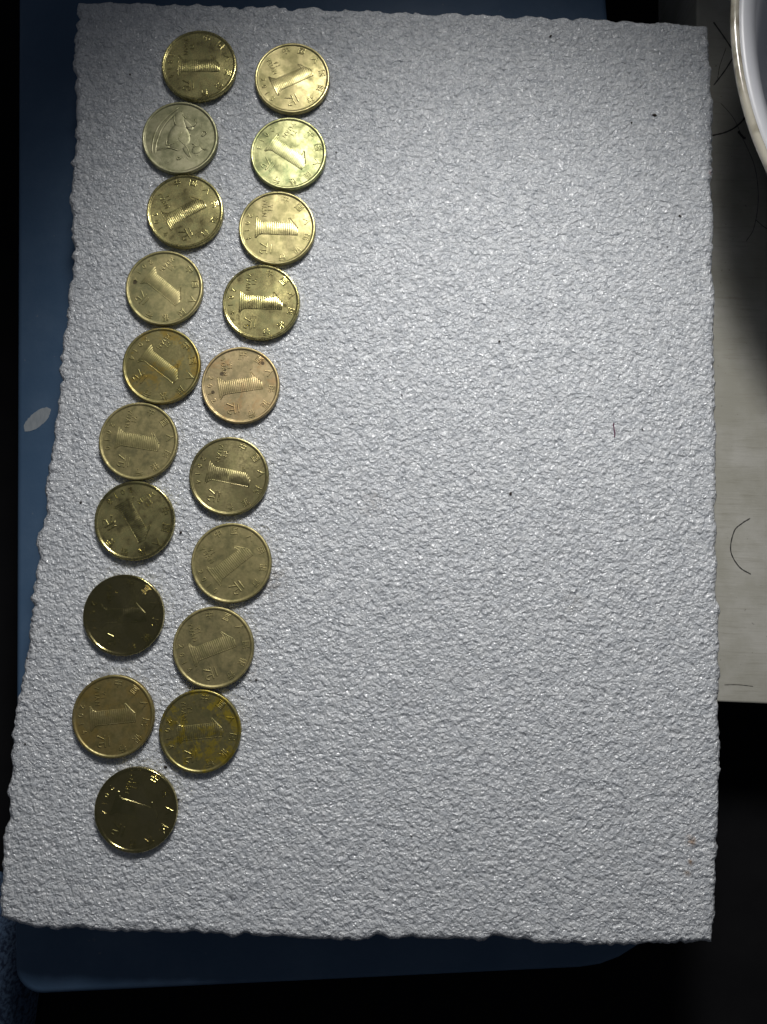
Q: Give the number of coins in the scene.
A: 19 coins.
